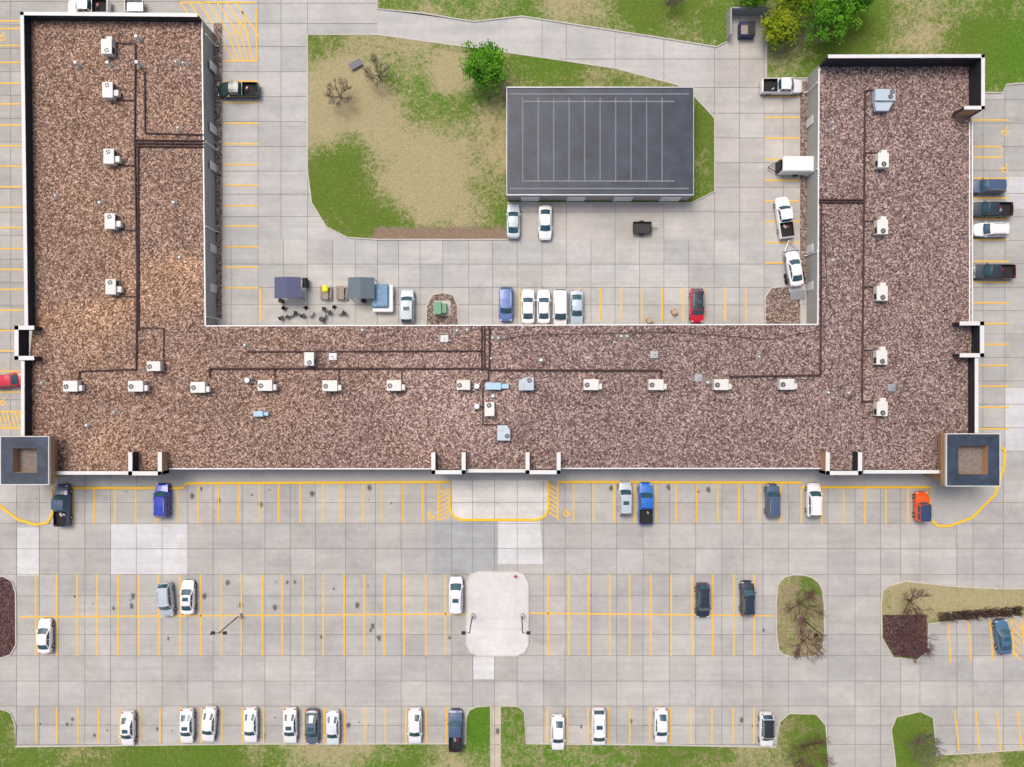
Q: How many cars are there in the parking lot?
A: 37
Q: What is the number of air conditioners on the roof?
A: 27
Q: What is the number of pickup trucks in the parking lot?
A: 9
